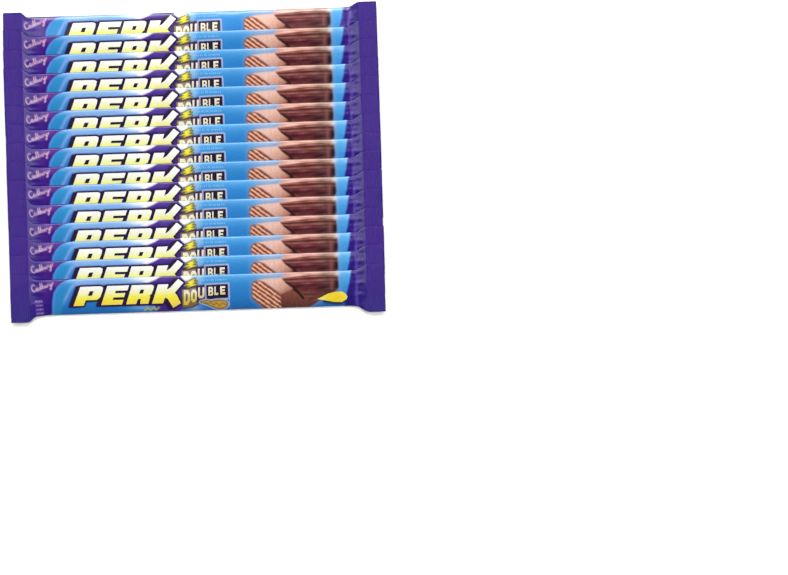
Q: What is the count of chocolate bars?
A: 15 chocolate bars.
